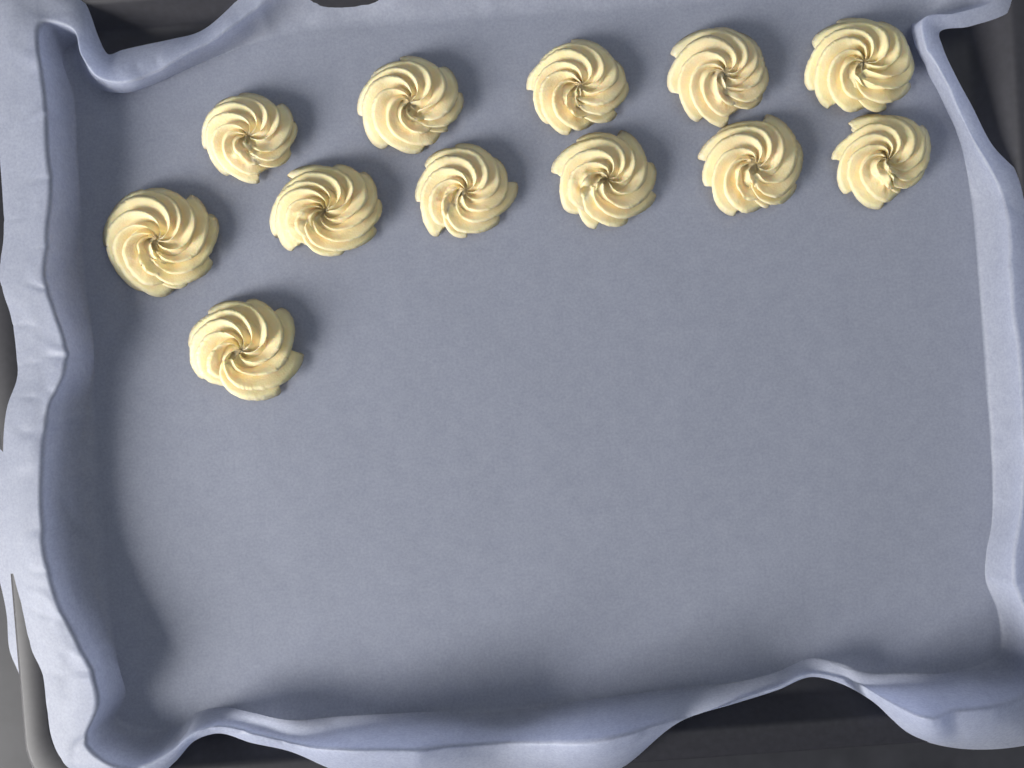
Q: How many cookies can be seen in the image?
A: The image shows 12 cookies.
